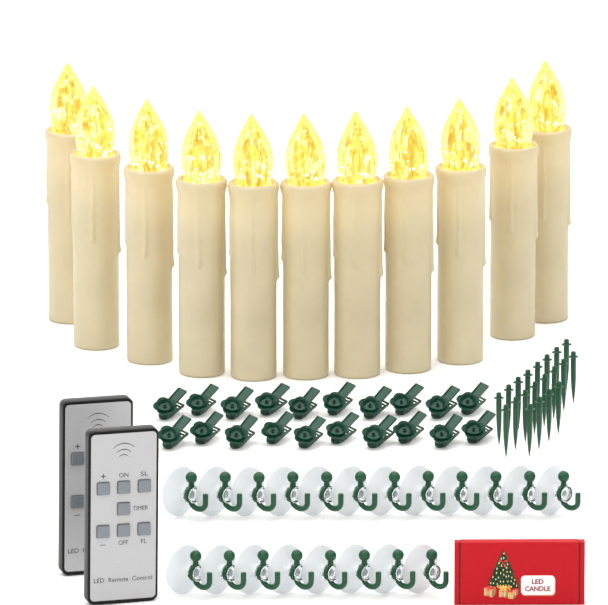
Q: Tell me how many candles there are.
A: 11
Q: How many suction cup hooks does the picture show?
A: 20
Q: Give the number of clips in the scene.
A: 20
